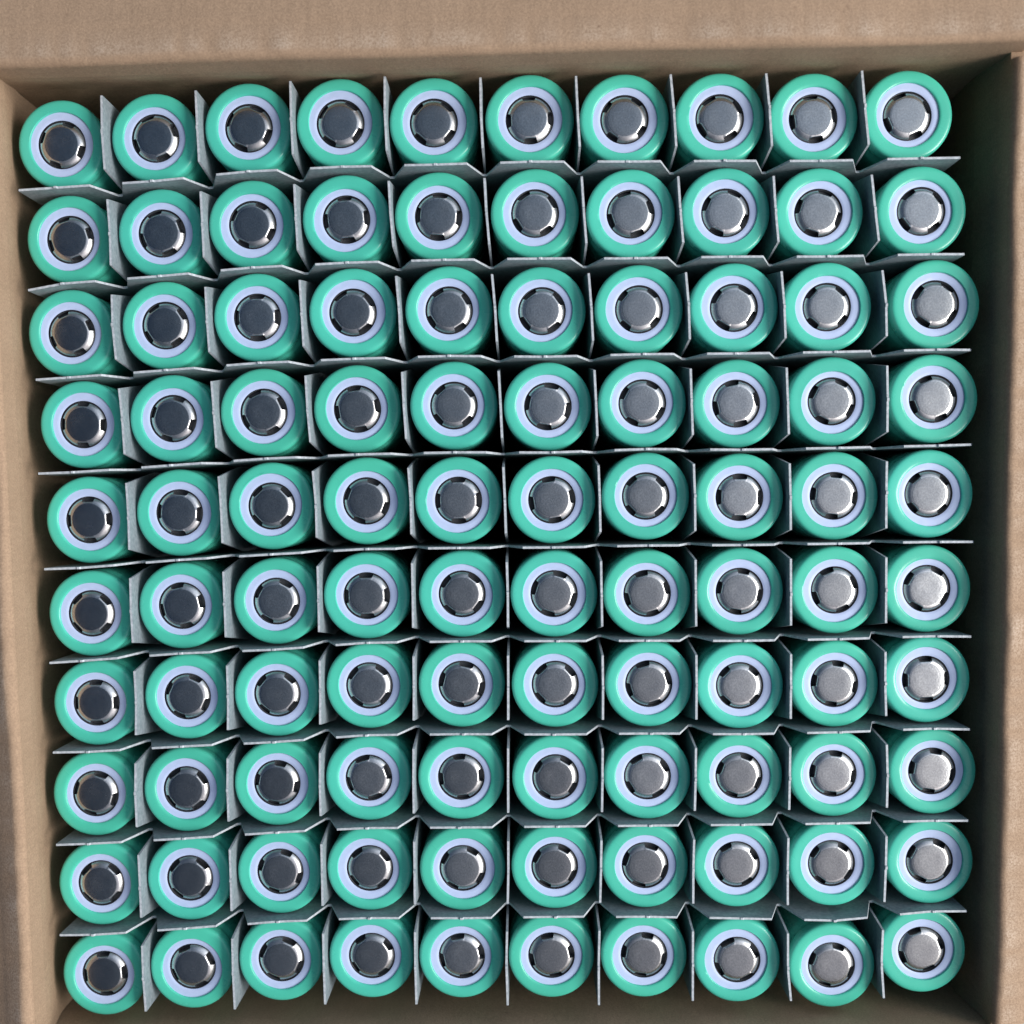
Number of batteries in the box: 100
